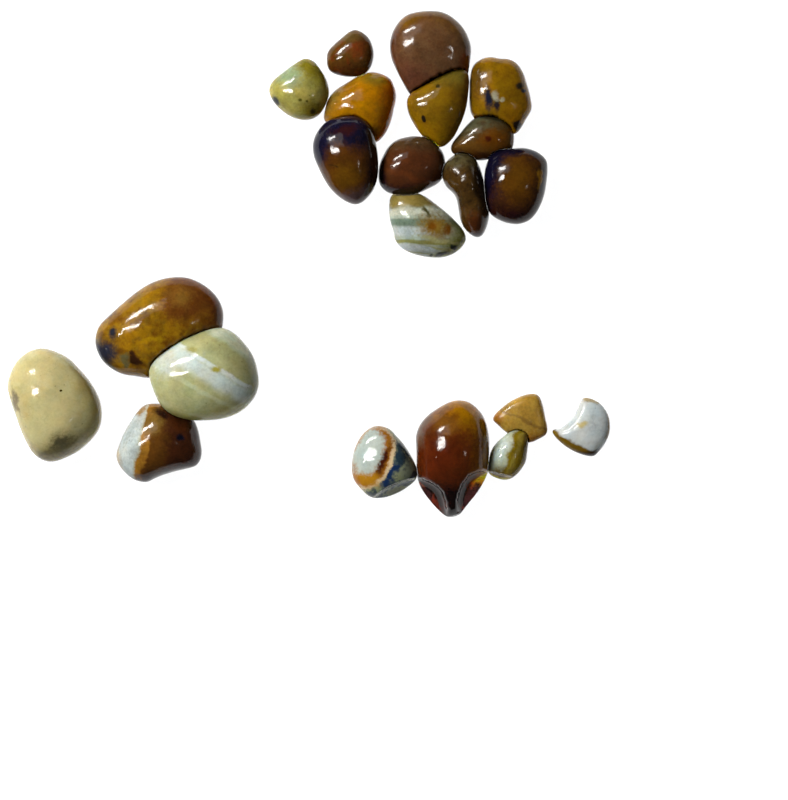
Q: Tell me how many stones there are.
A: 21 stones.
